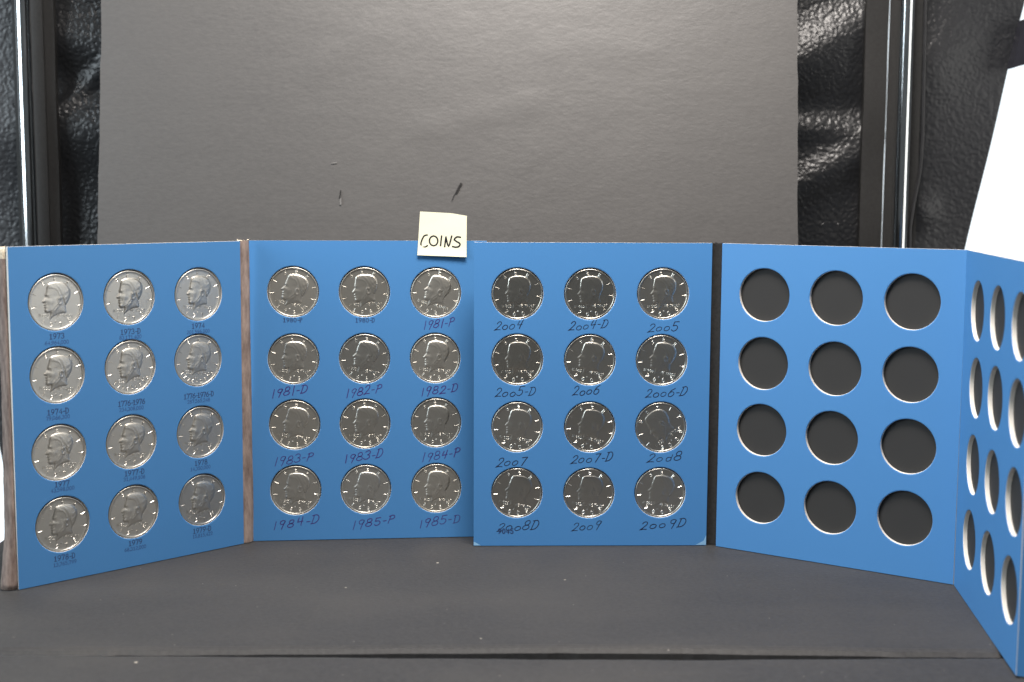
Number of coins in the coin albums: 36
